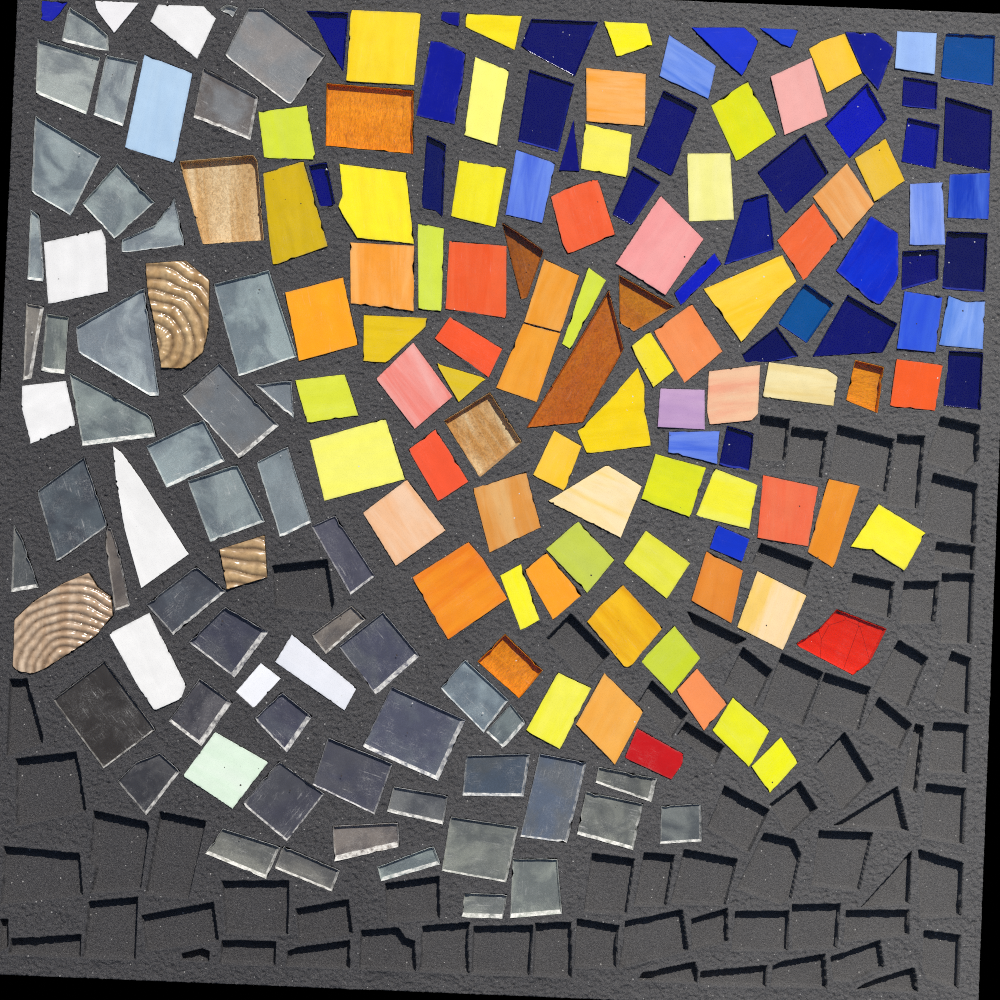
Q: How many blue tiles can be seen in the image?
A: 40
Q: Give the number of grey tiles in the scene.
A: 50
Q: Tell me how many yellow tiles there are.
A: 34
